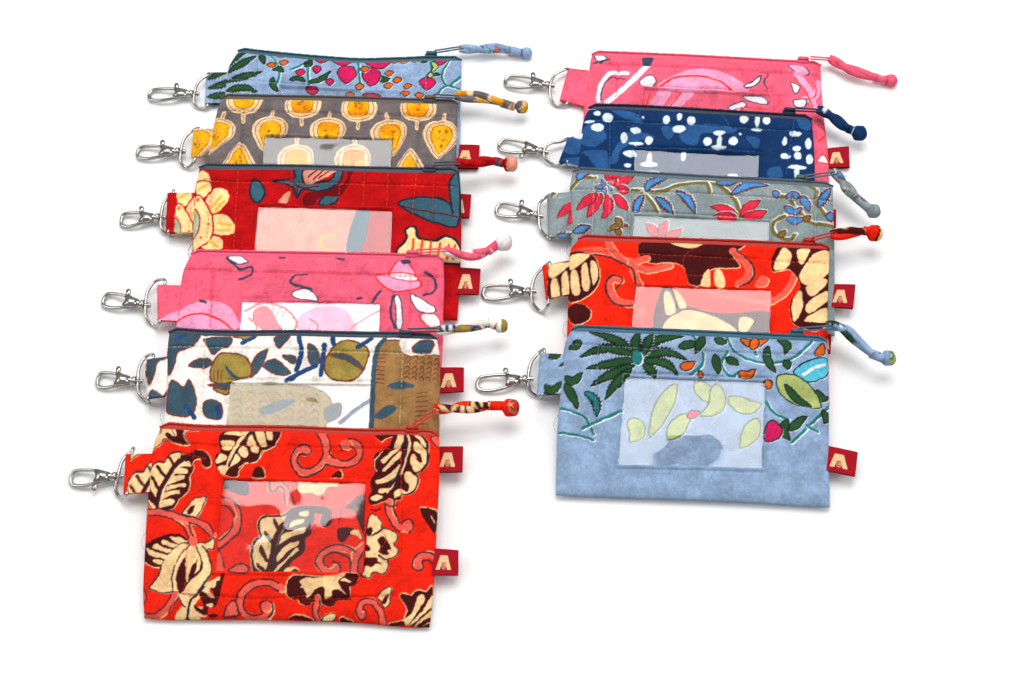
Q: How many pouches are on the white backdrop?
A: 11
